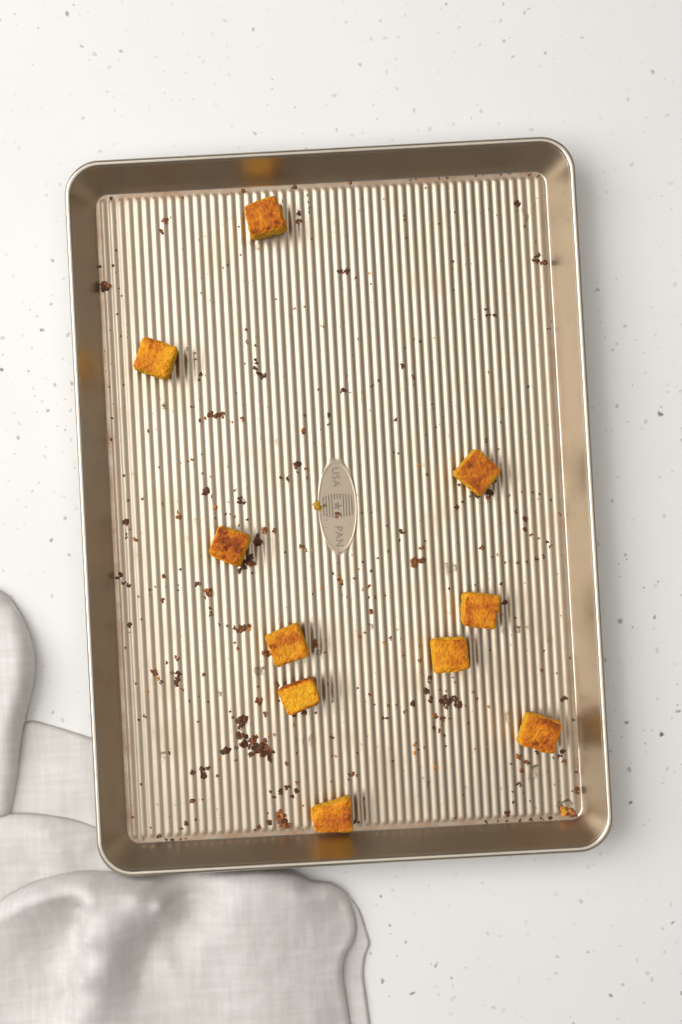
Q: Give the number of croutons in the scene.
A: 10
